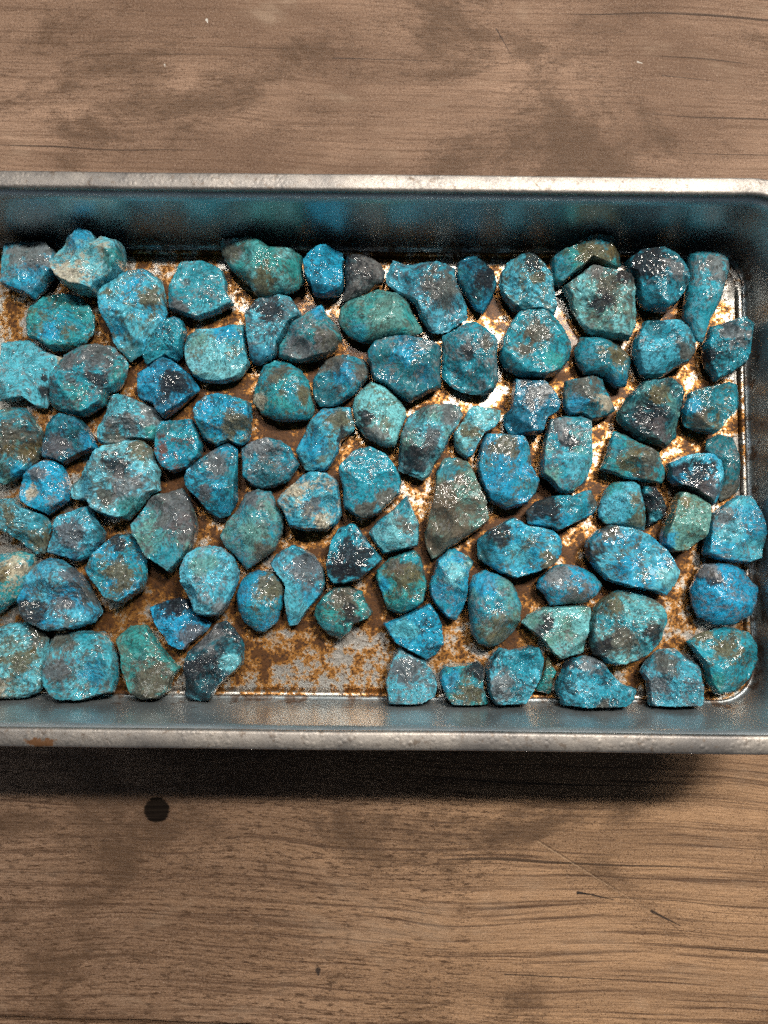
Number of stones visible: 96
